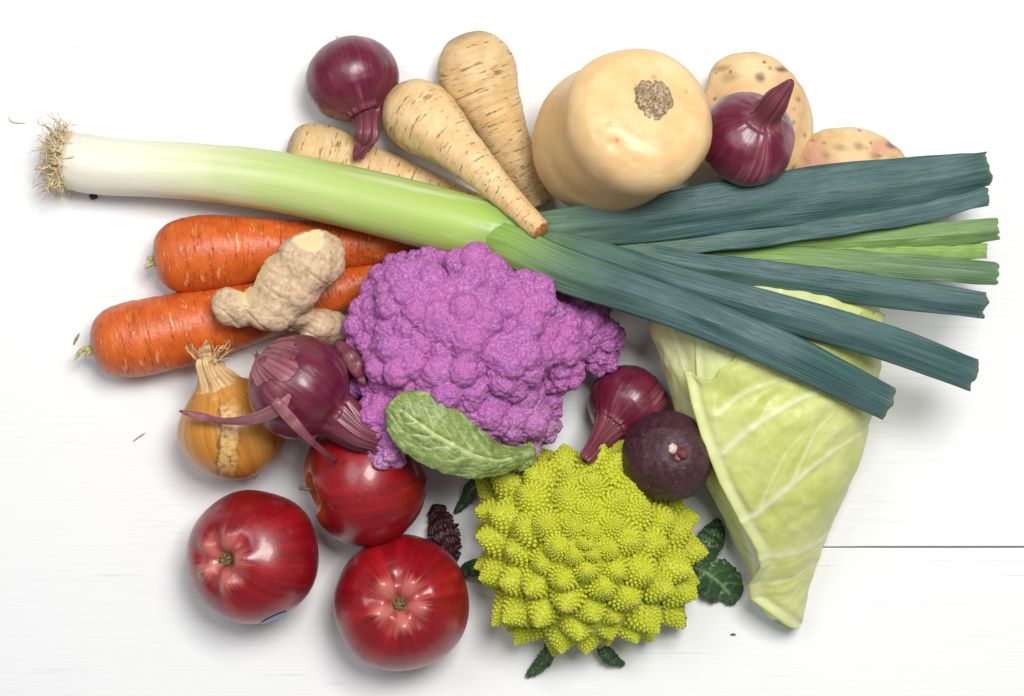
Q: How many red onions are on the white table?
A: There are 4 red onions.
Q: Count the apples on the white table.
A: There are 3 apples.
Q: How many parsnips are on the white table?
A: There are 3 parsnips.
